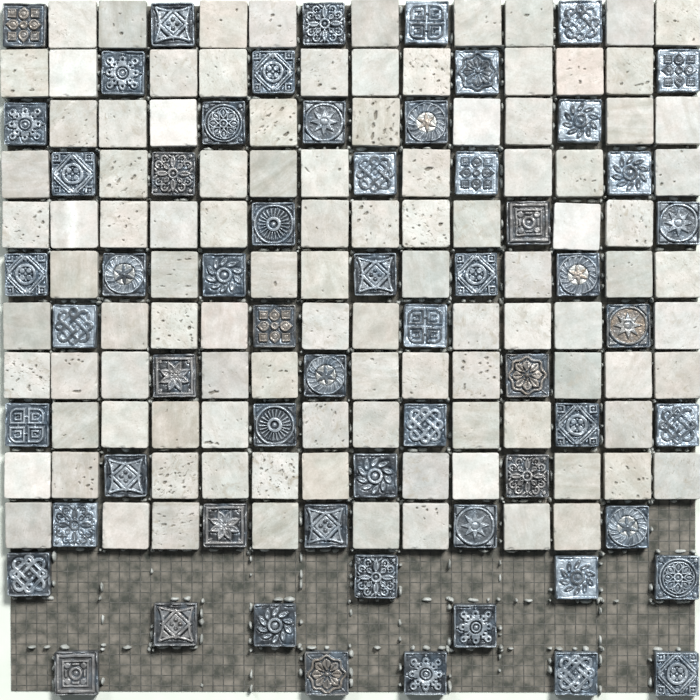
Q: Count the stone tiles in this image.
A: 105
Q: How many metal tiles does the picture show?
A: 60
